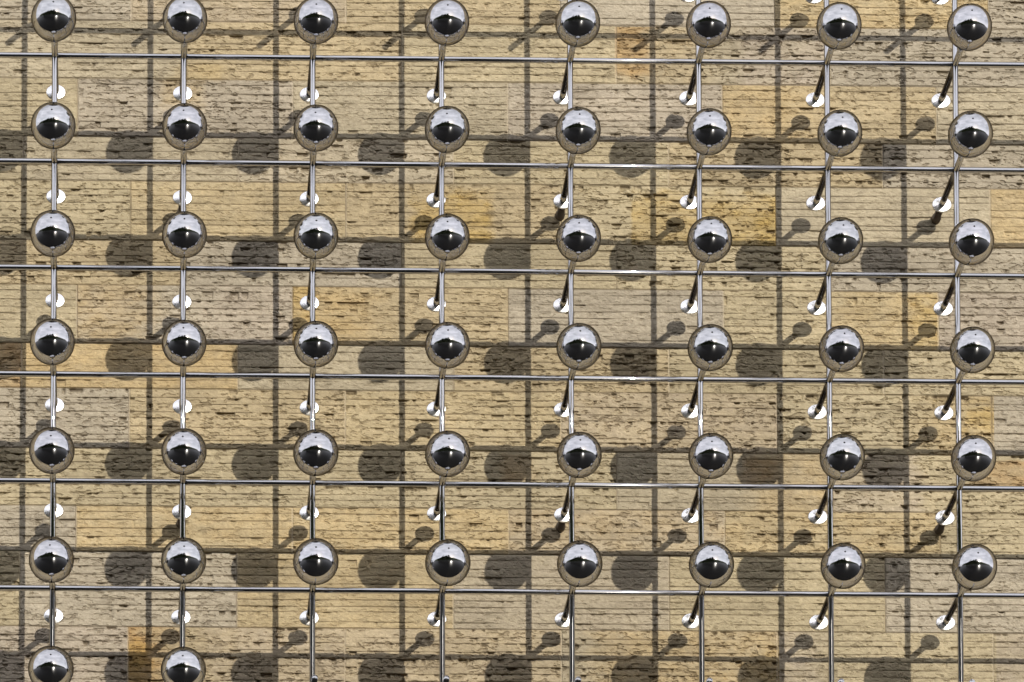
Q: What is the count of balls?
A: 50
